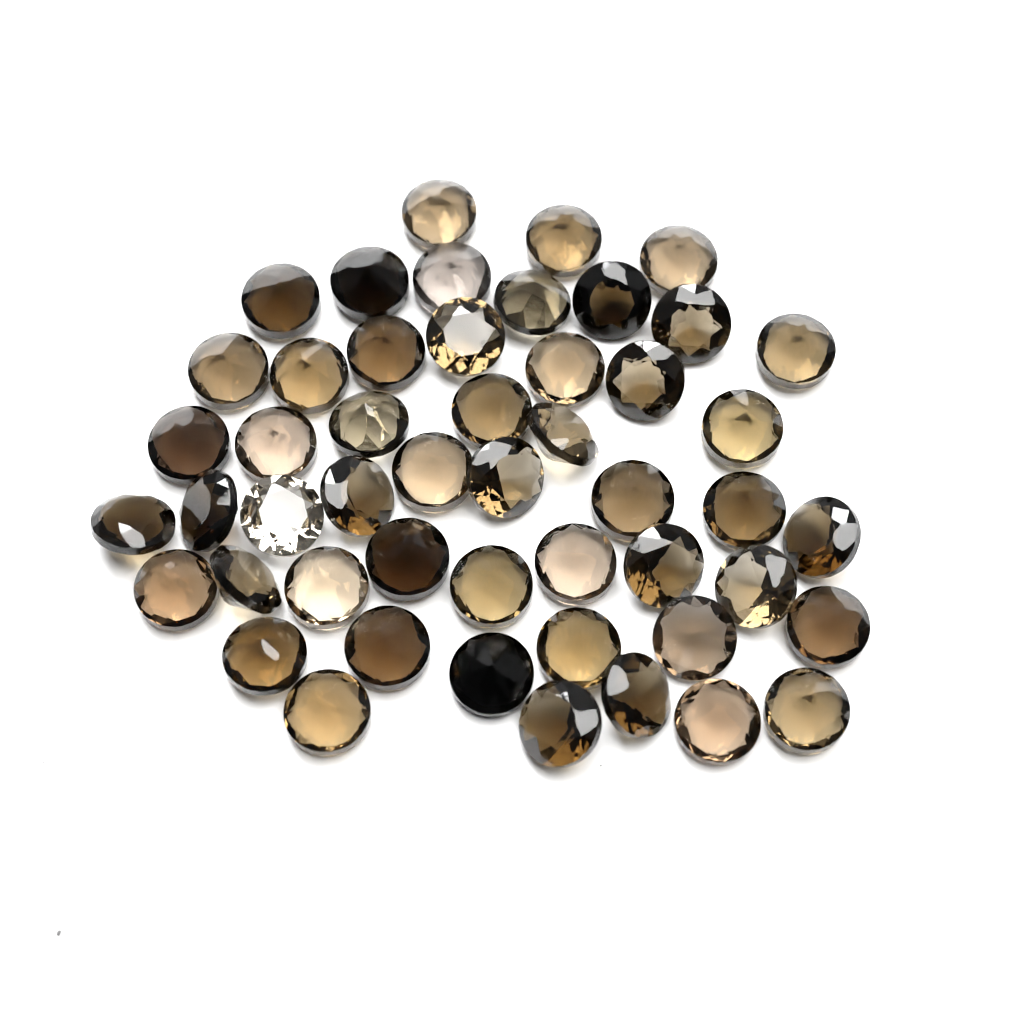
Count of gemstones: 50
